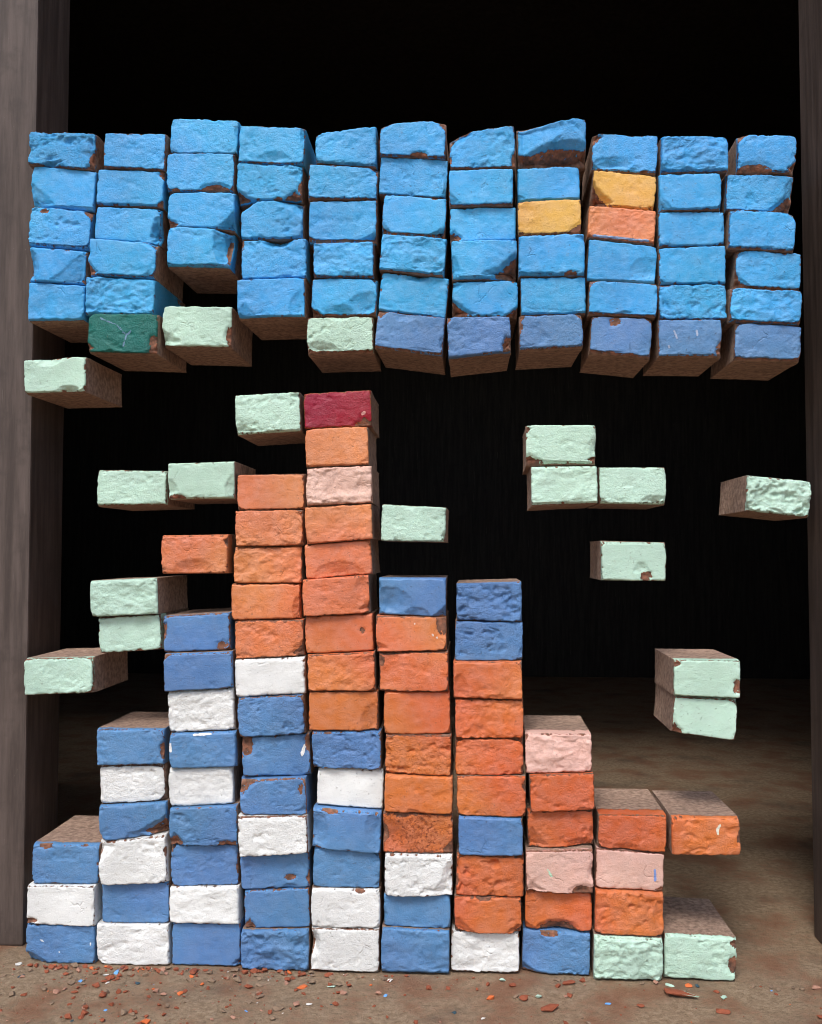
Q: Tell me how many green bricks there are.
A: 20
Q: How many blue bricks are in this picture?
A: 84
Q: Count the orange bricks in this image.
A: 32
